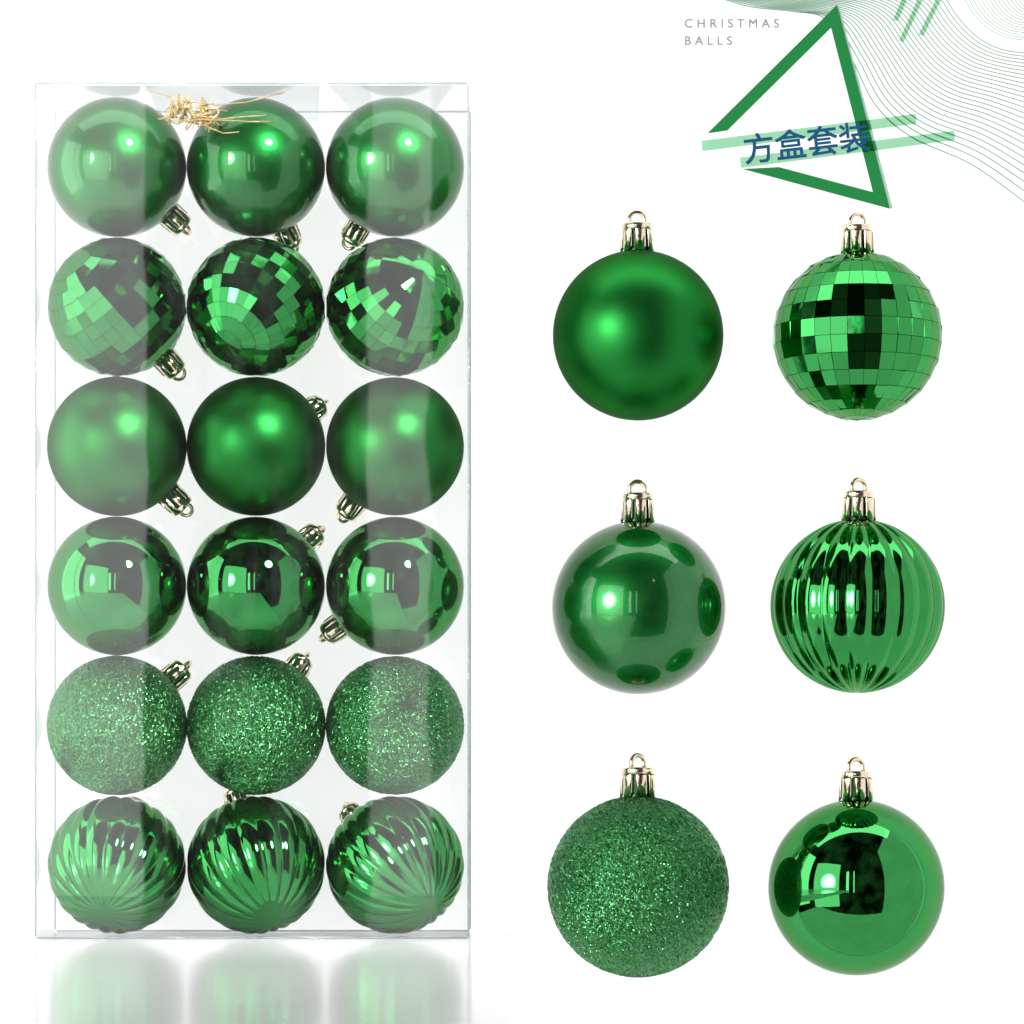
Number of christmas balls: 24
